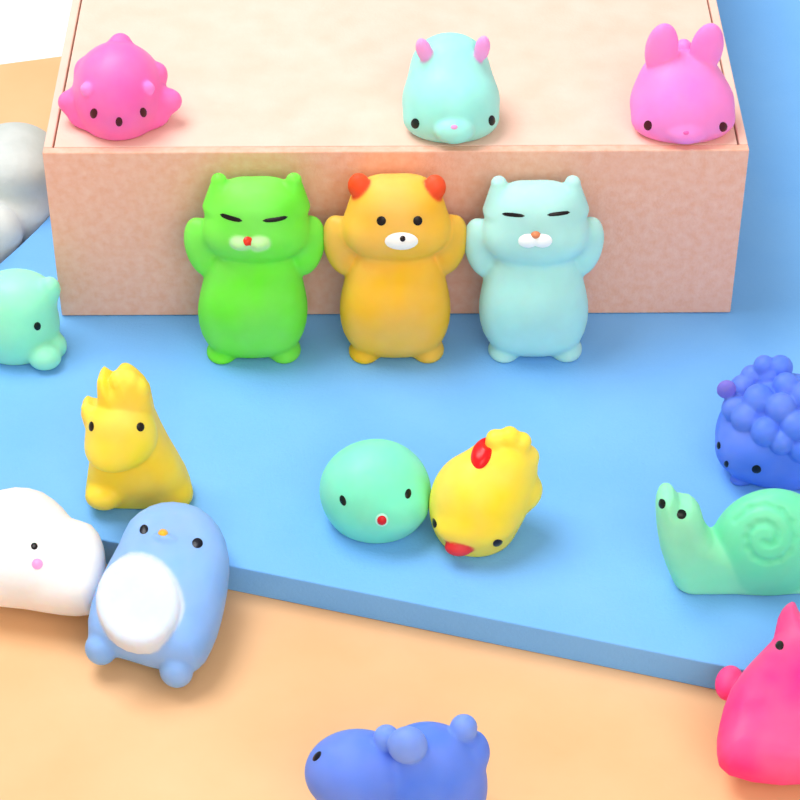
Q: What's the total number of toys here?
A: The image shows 16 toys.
